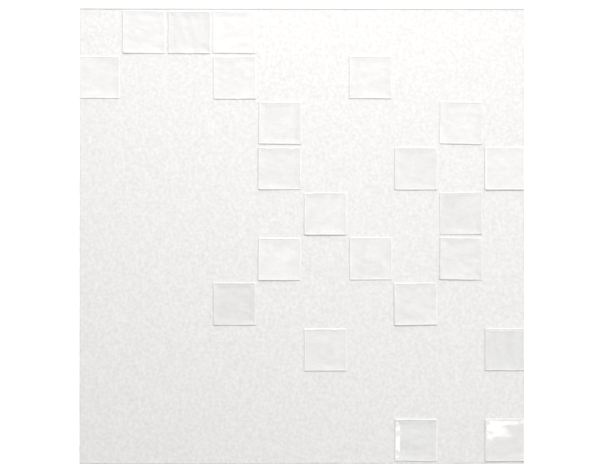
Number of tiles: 22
